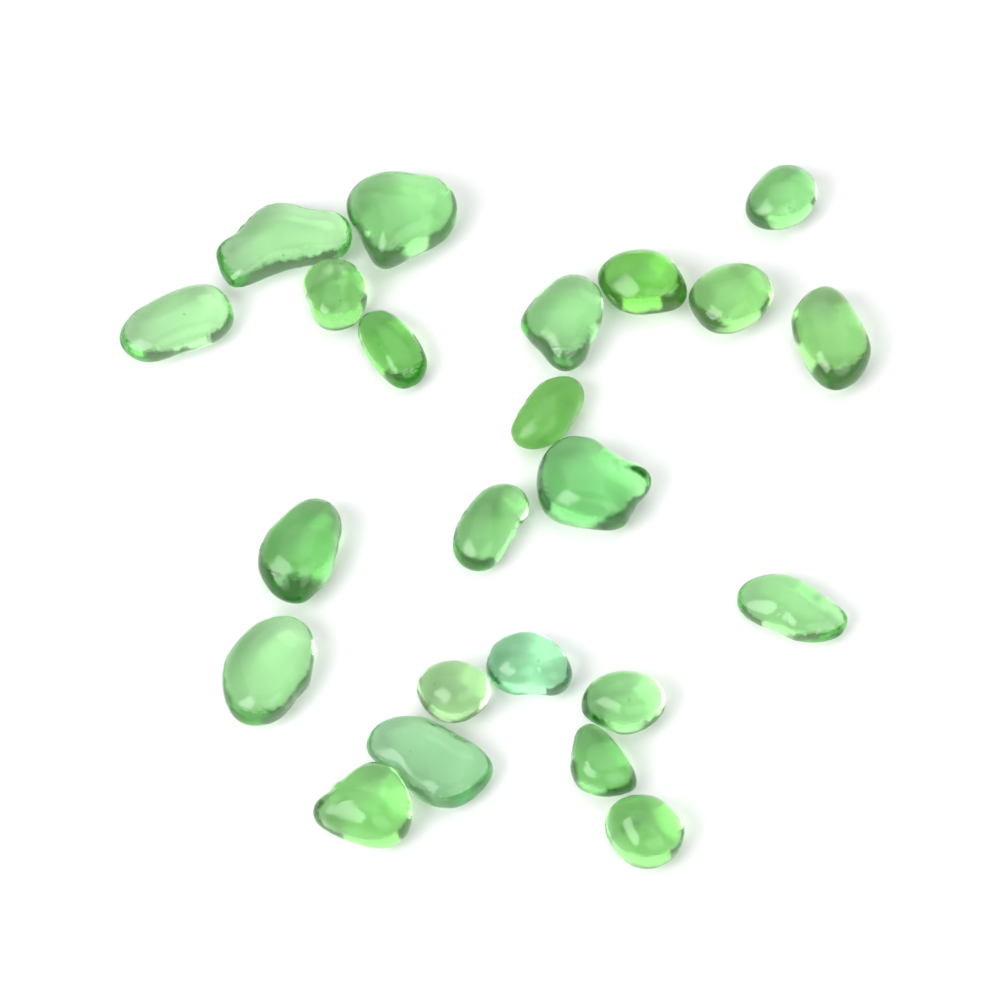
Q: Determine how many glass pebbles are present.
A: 23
